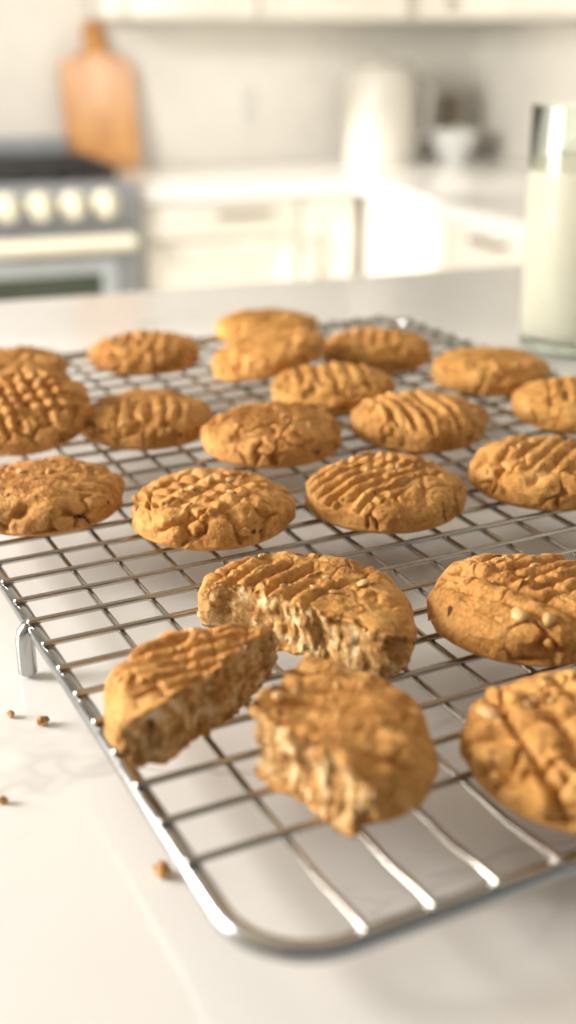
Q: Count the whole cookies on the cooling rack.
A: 18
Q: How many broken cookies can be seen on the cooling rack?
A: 3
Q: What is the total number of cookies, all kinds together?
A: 21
